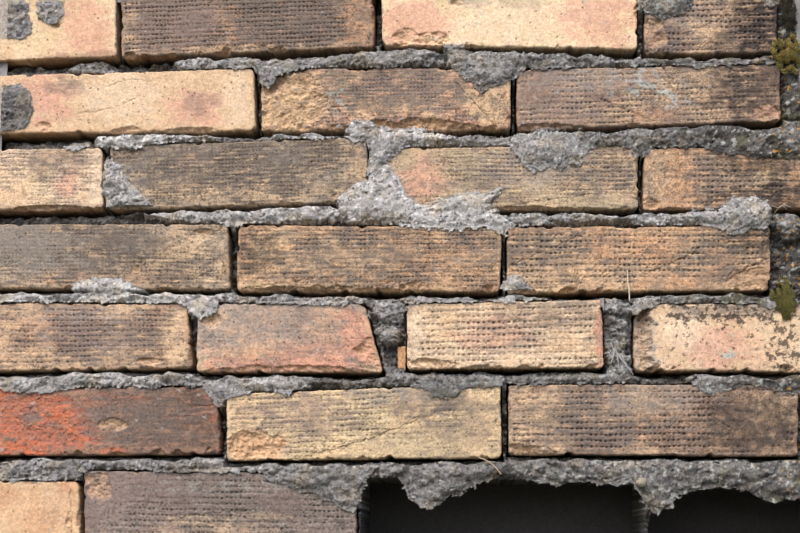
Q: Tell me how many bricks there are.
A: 23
